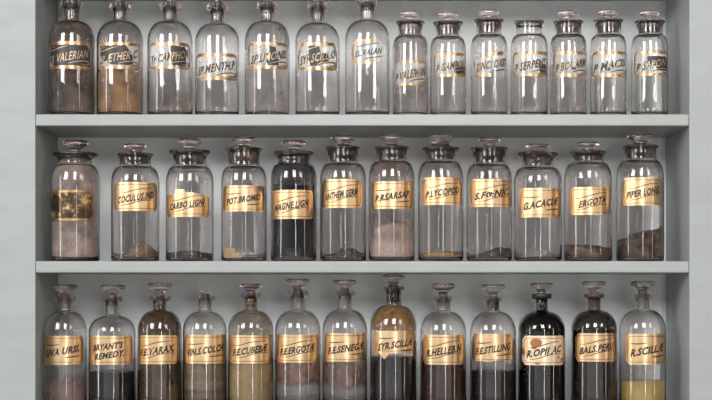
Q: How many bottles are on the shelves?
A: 39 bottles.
